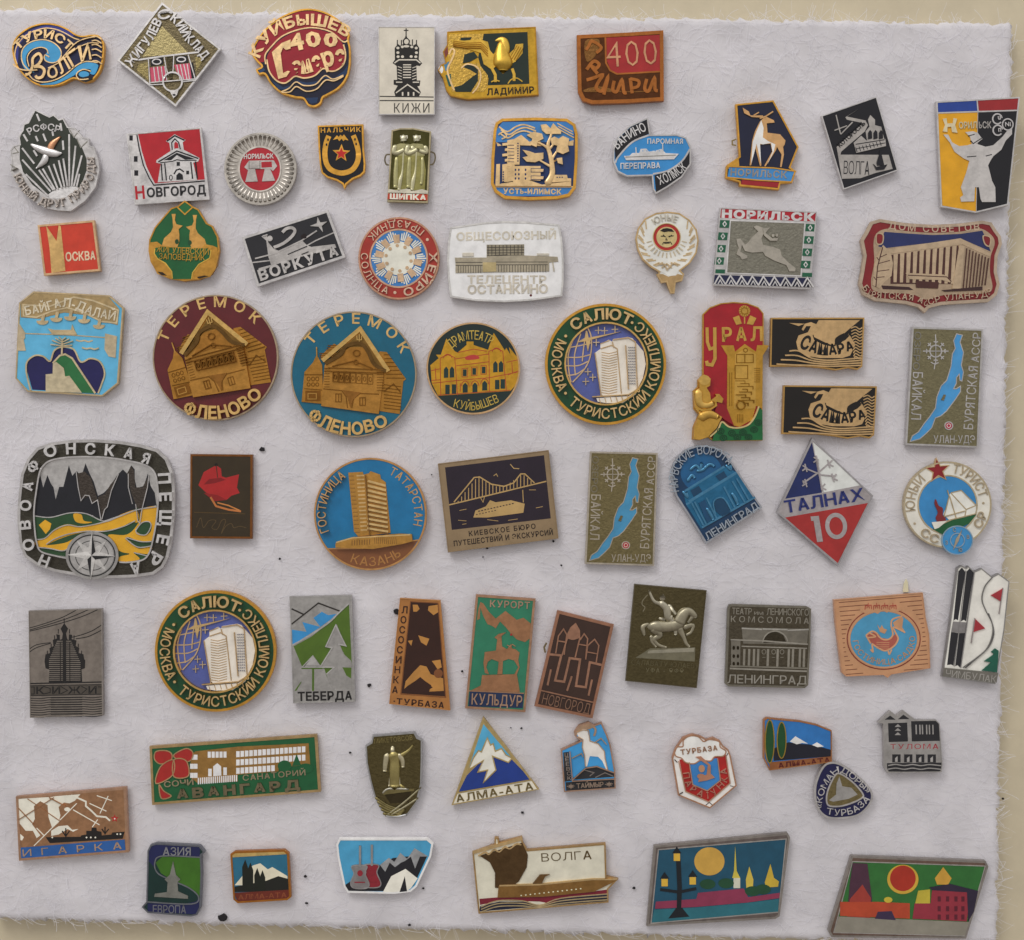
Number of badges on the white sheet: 66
